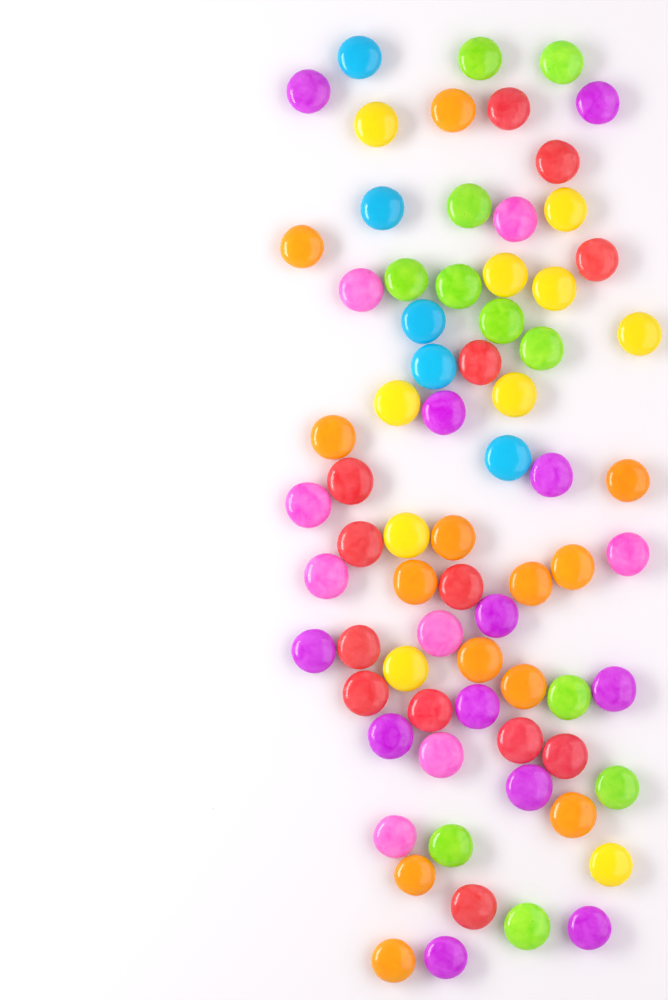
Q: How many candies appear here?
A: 72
